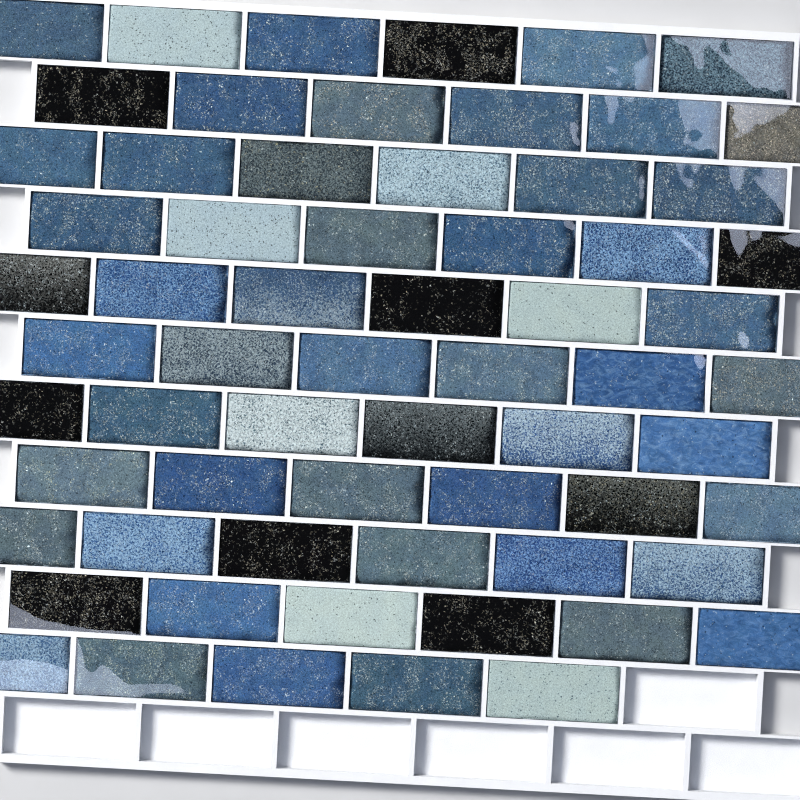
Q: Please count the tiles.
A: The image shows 65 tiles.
